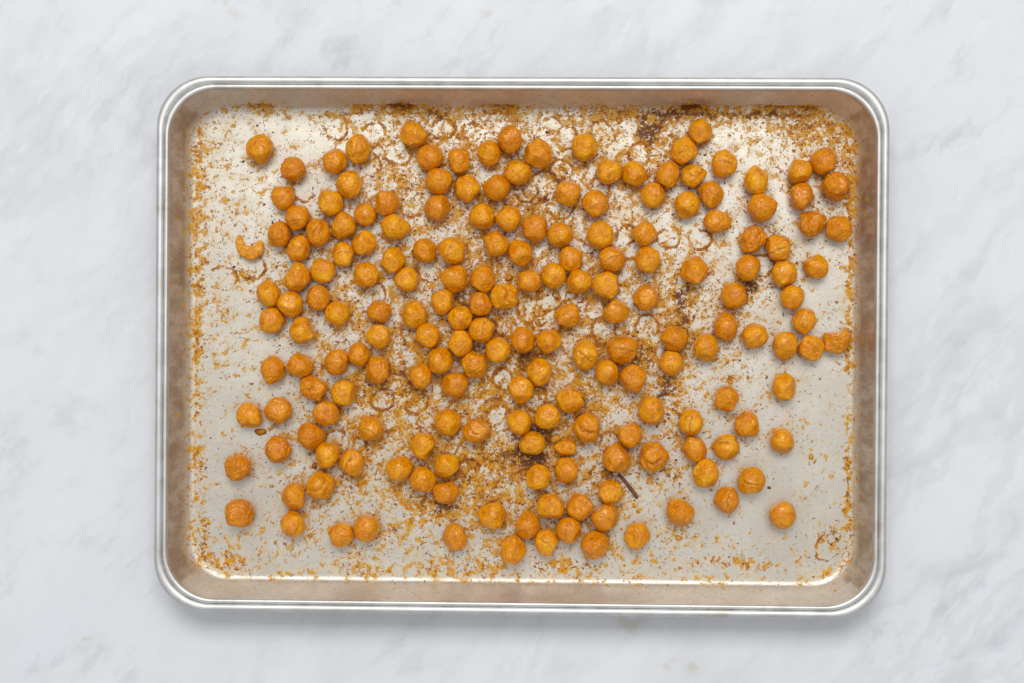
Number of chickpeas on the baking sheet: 188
